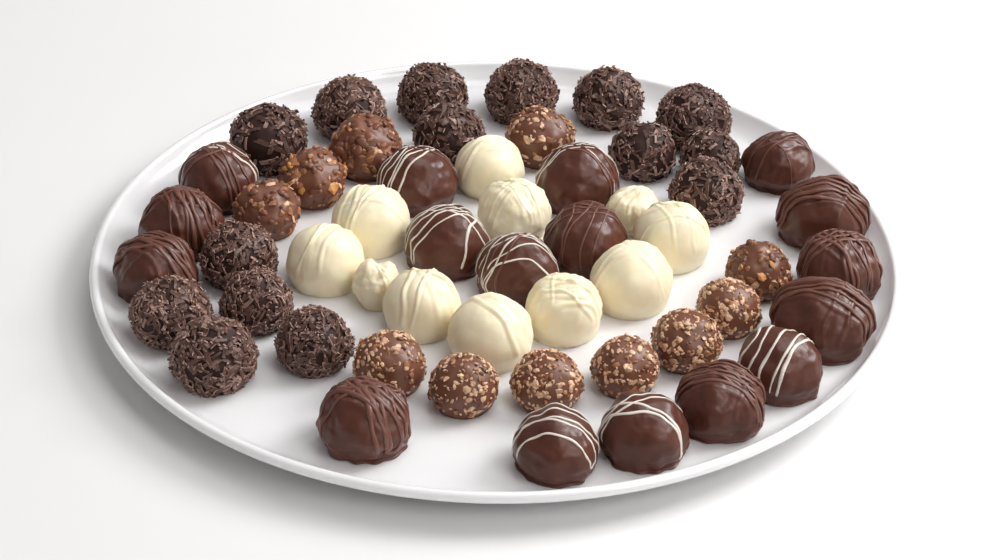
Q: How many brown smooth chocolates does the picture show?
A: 17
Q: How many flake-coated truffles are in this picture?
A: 15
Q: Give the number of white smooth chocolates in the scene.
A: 11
